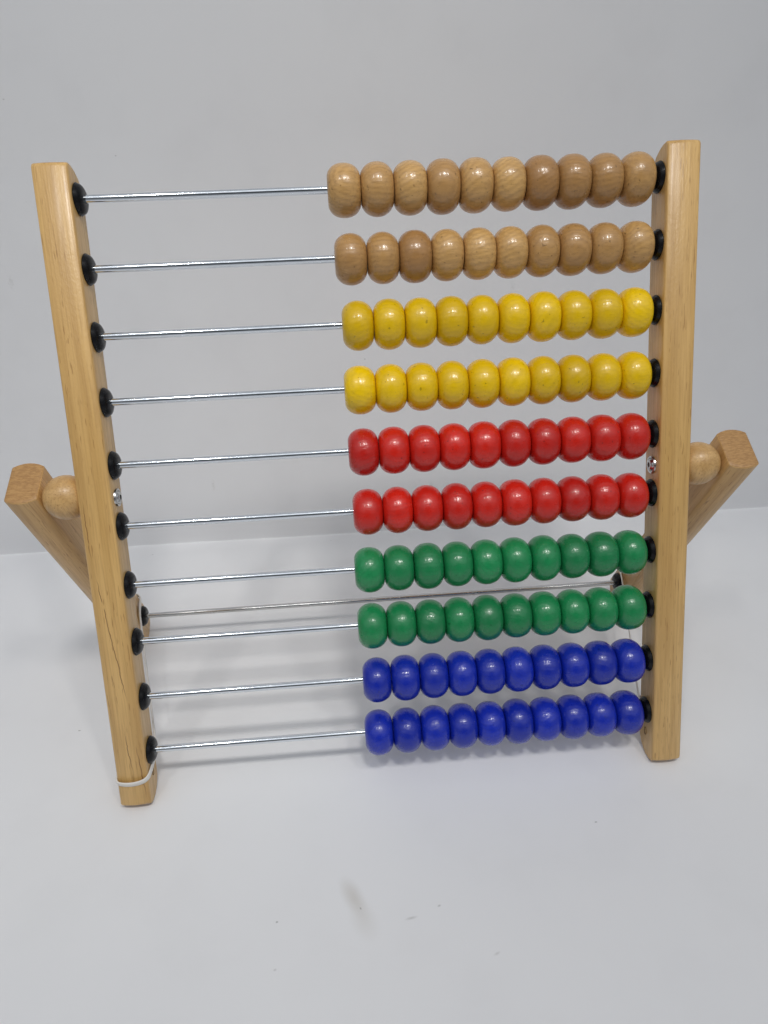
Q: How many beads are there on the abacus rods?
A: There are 100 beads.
